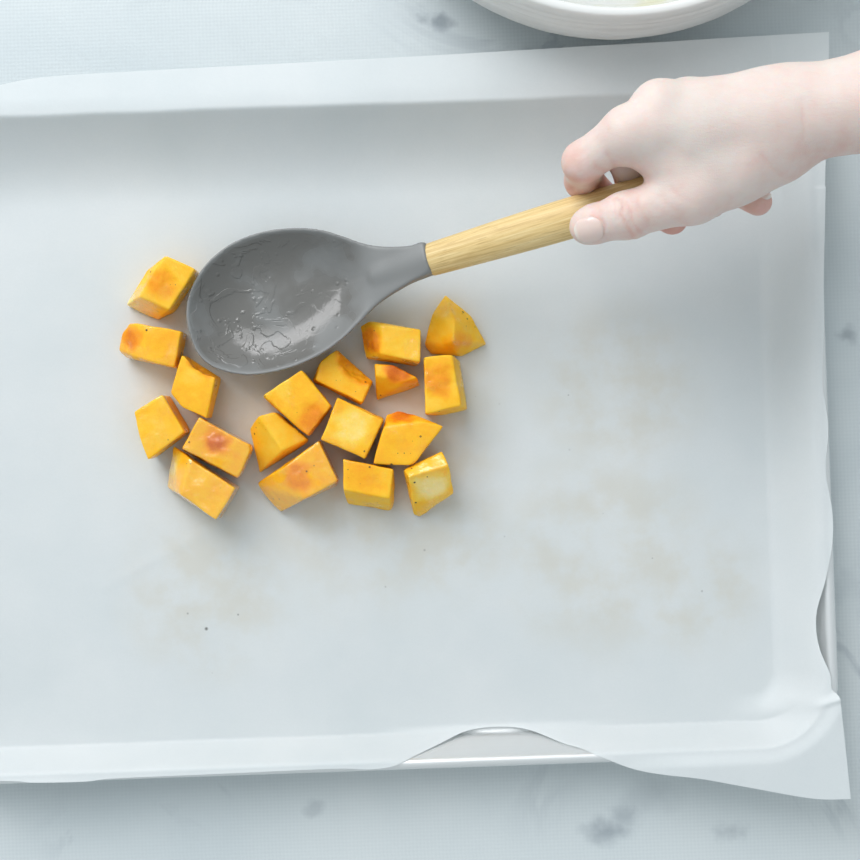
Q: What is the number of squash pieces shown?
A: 18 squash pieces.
